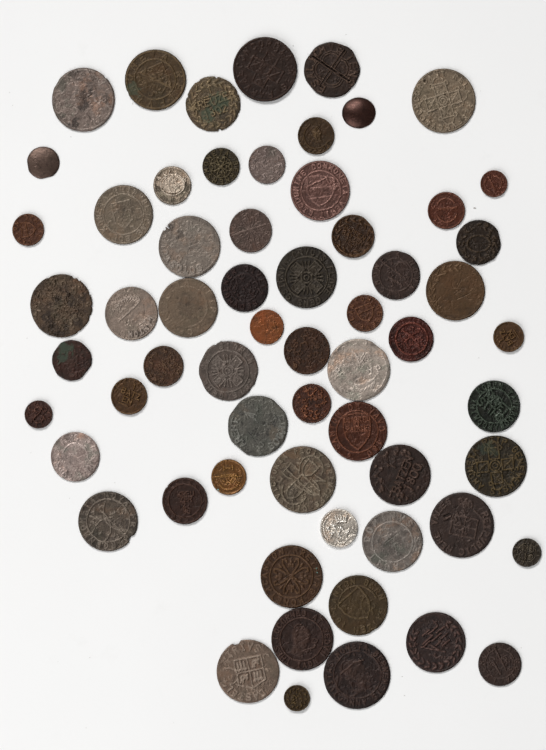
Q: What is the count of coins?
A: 62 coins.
